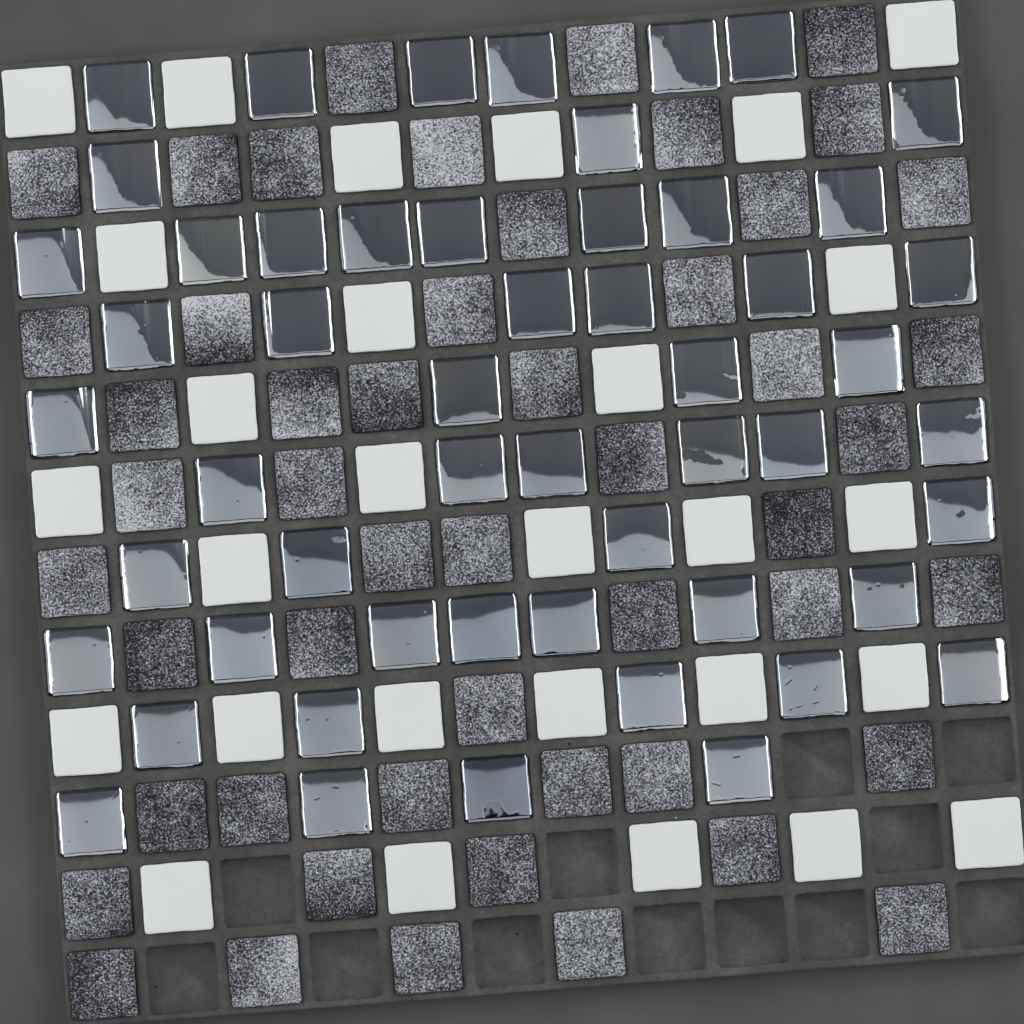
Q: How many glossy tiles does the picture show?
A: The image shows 53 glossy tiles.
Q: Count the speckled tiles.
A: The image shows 51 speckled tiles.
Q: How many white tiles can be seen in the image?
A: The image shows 28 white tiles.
